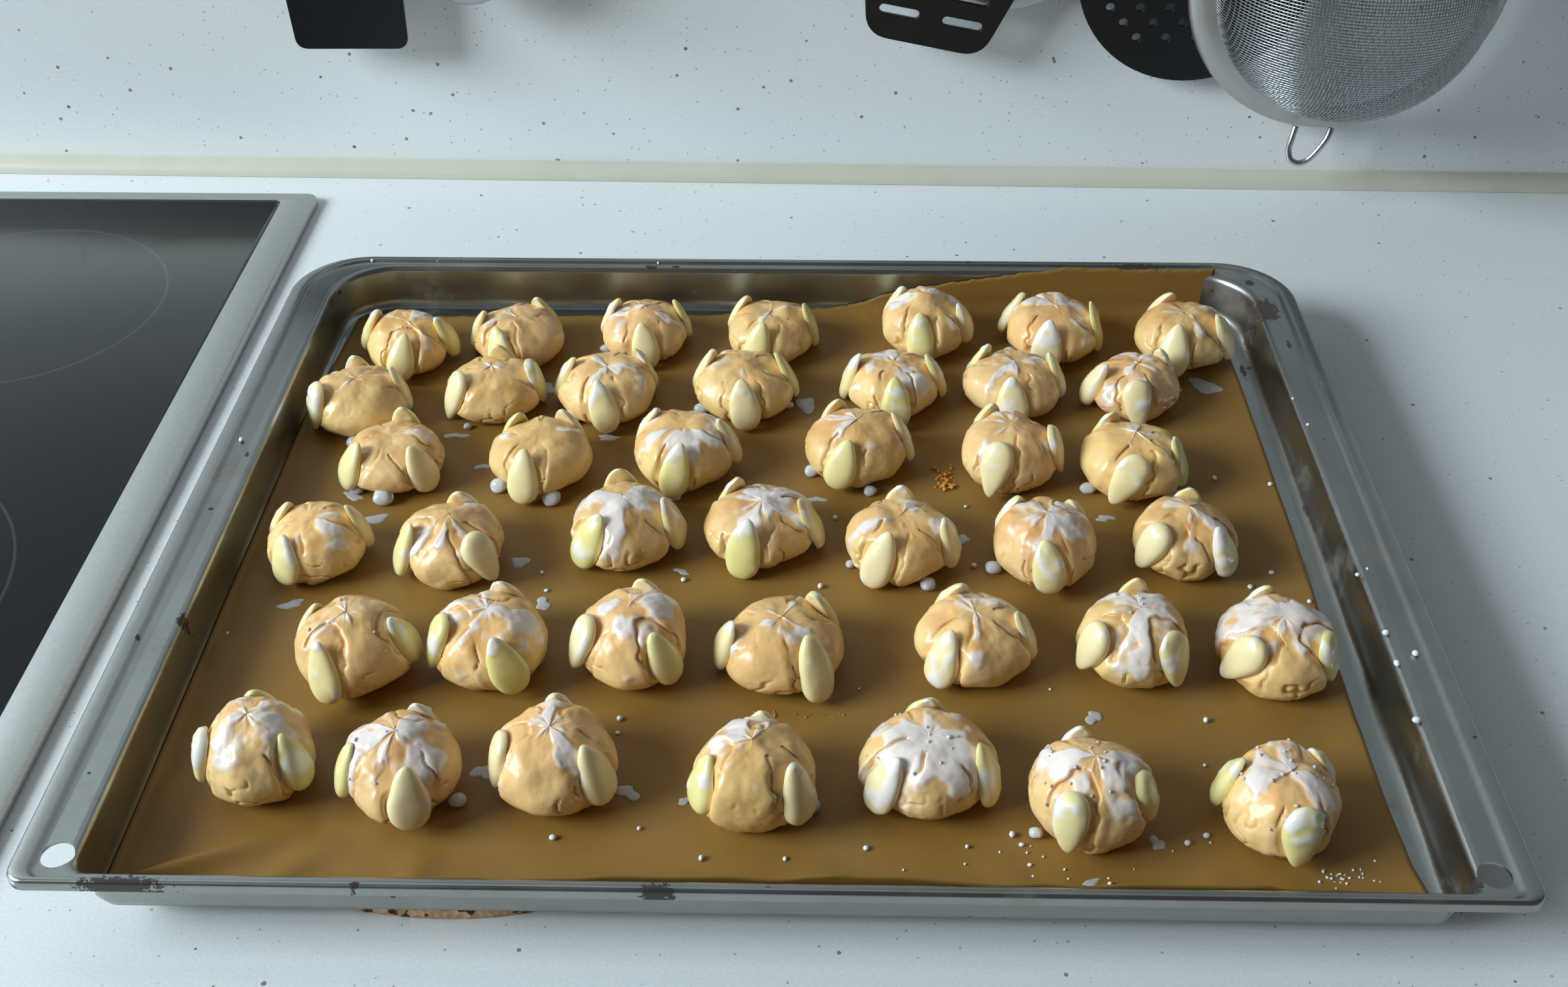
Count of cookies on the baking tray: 41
